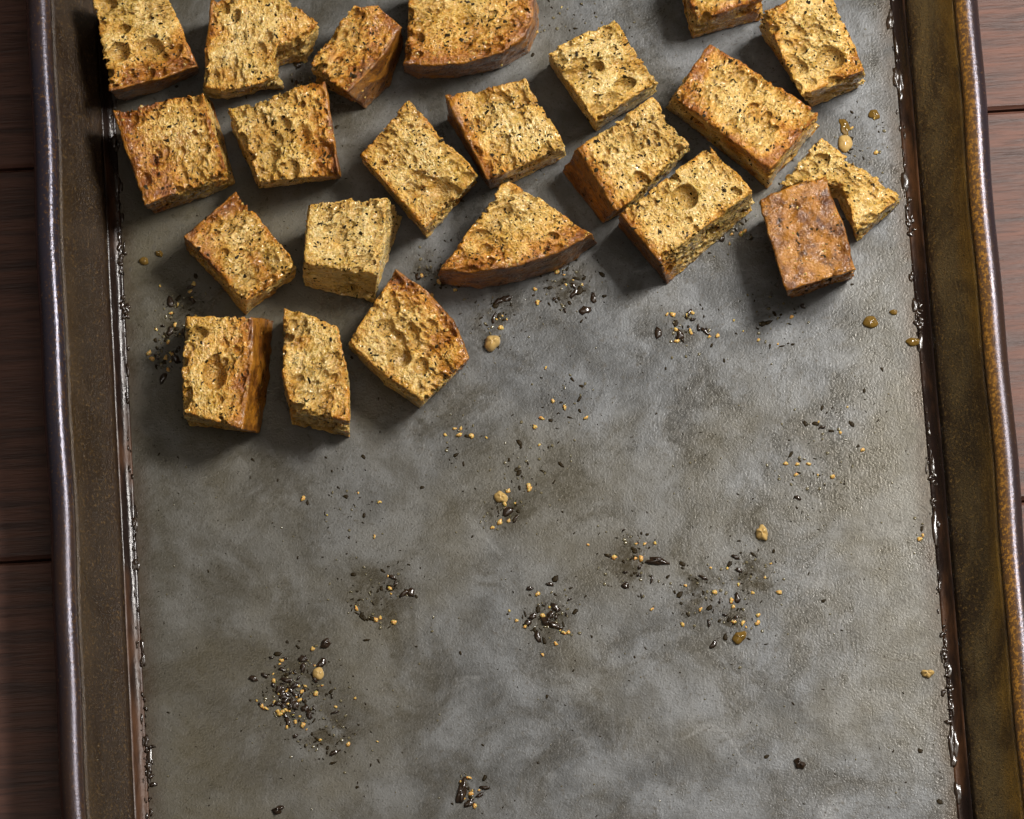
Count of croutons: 22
